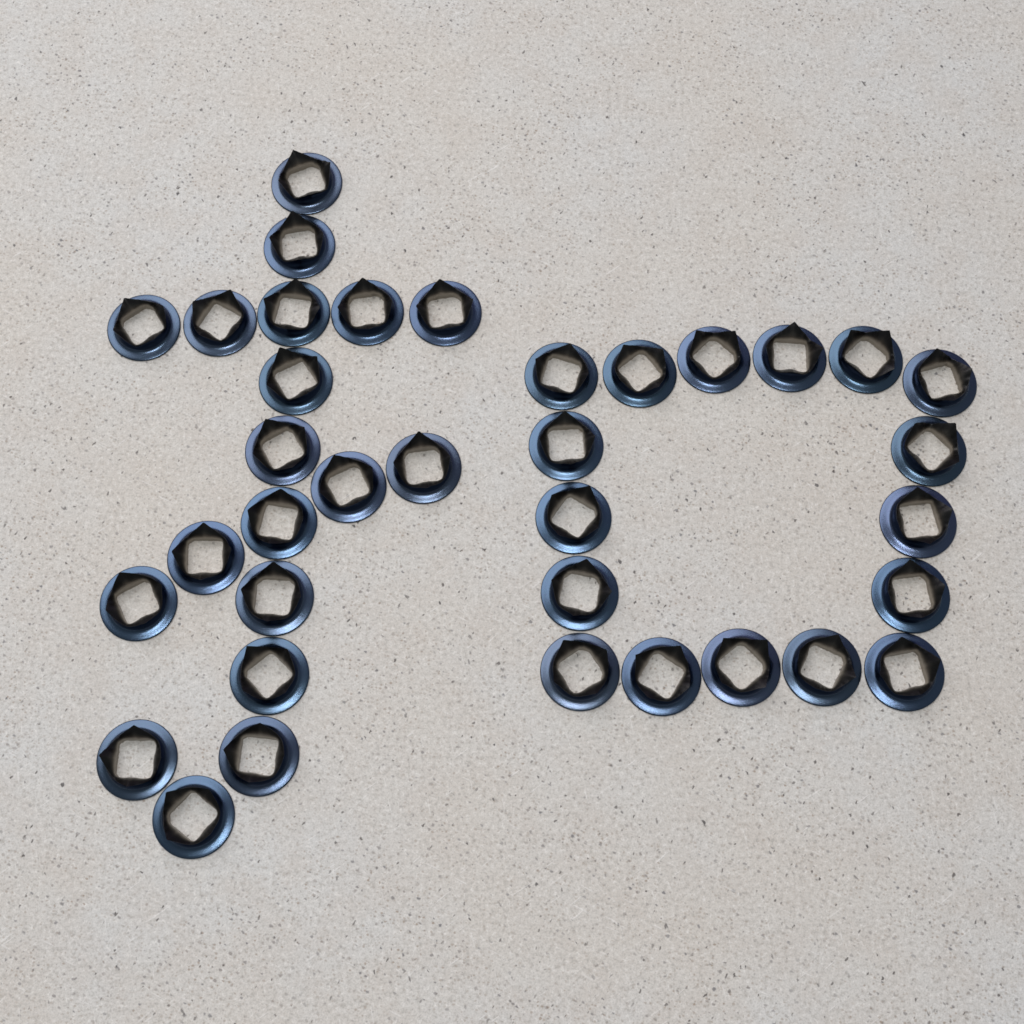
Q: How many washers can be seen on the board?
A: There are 36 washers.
